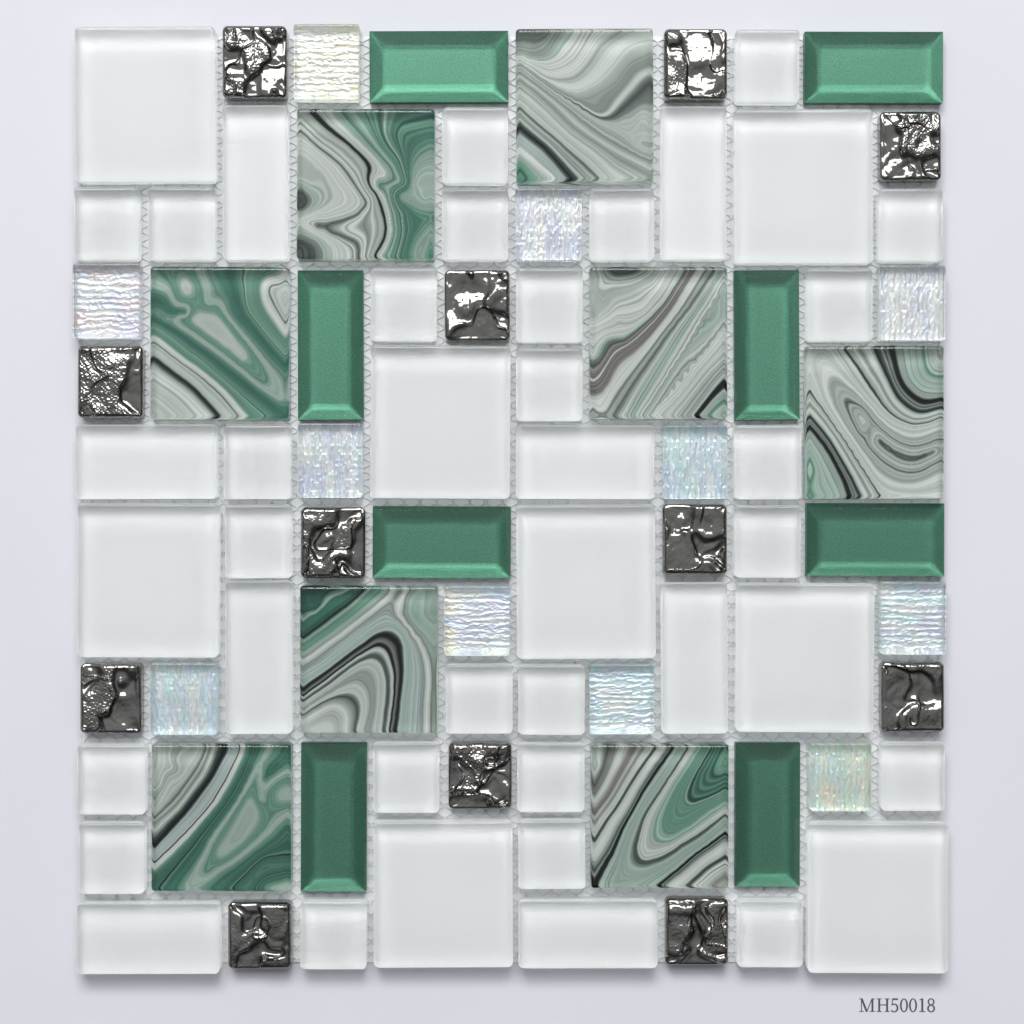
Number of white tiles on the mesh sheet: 41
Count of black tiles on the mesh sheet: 12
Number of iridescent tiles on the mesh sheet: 11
